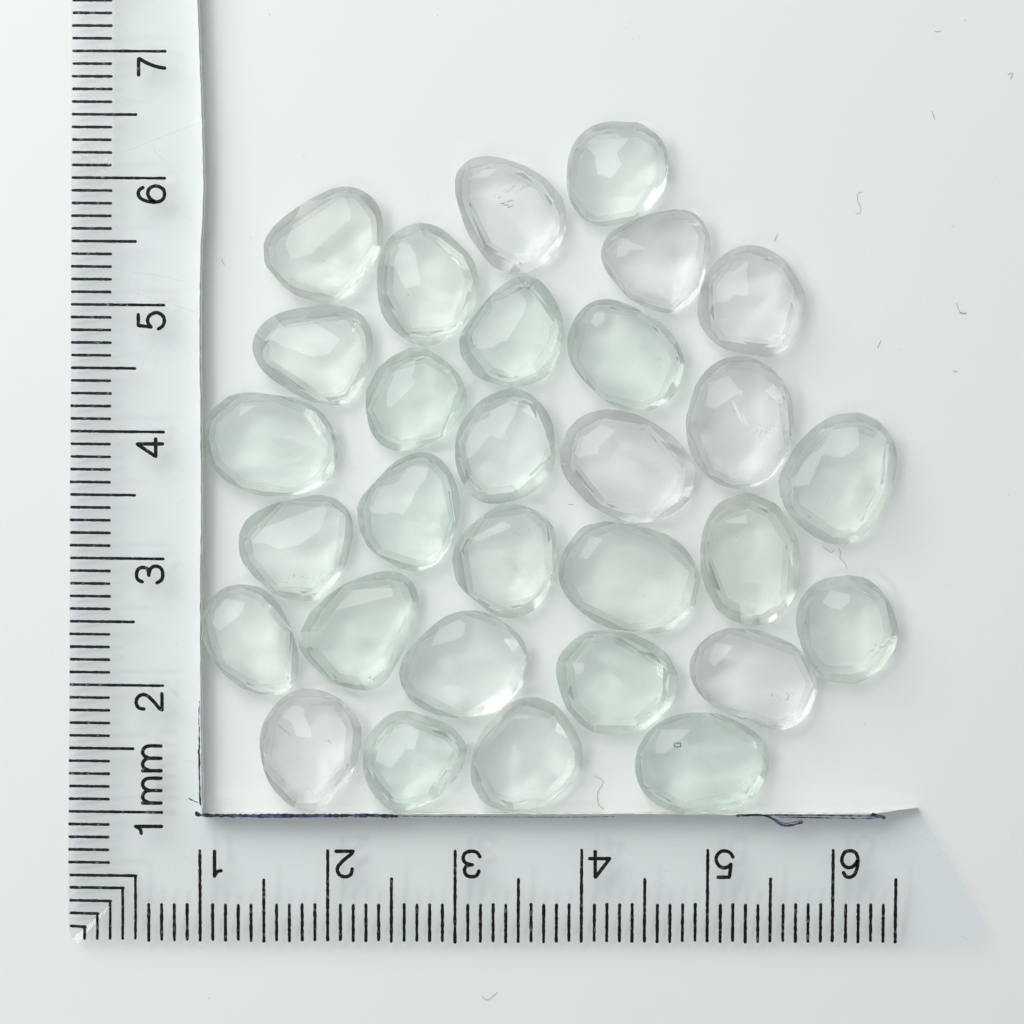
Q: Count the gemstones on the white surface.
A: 30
